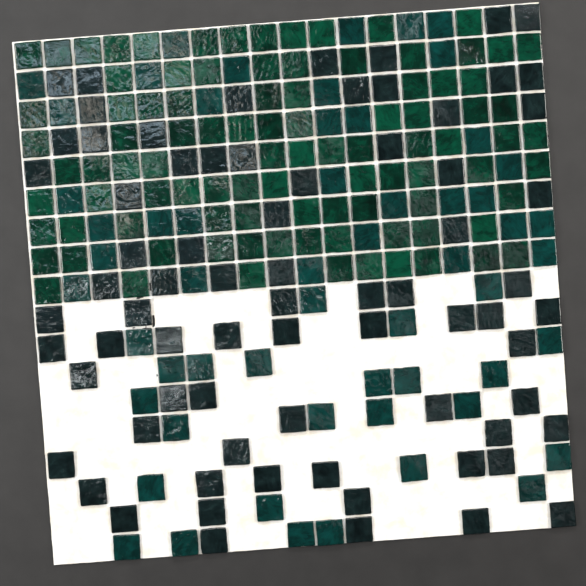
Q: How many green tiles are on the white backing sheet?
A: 96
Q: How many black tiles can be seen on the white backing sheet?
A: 74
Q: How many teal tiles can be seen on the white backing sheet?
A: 57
